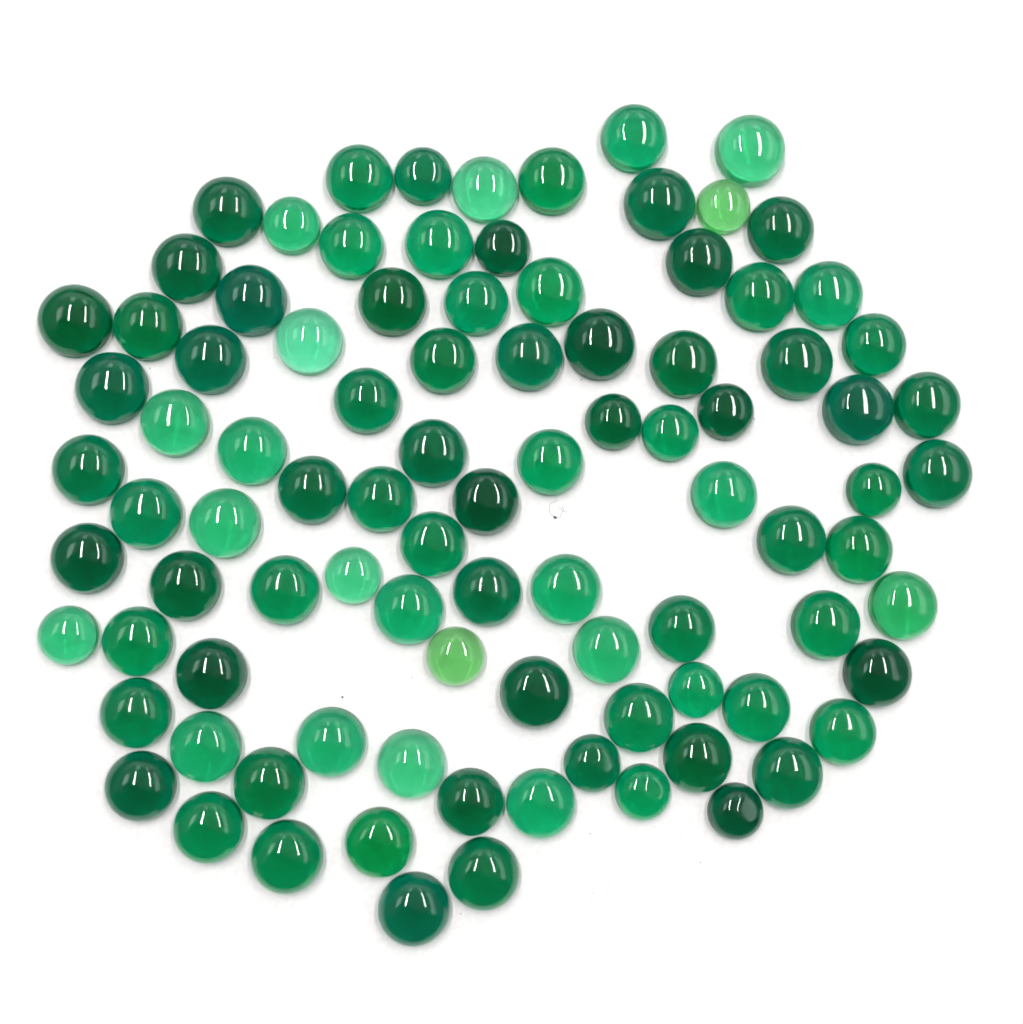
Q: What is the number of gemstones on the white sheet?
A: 94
